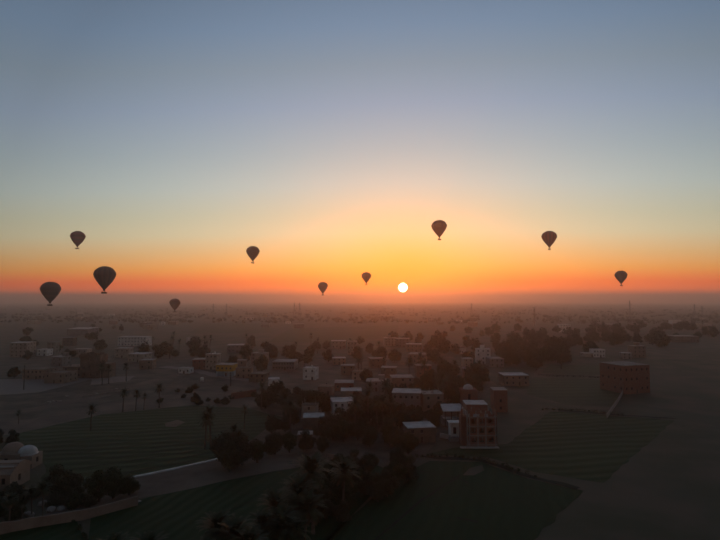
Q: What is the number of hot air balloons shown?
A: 10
